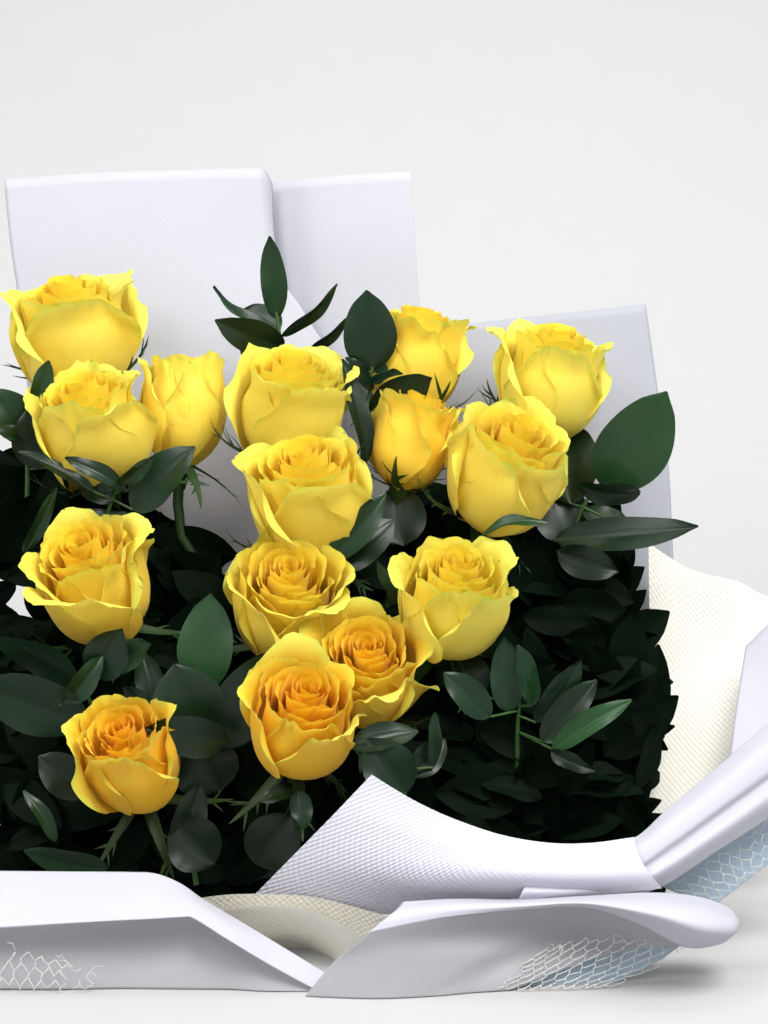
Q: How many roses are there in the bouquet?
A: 15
